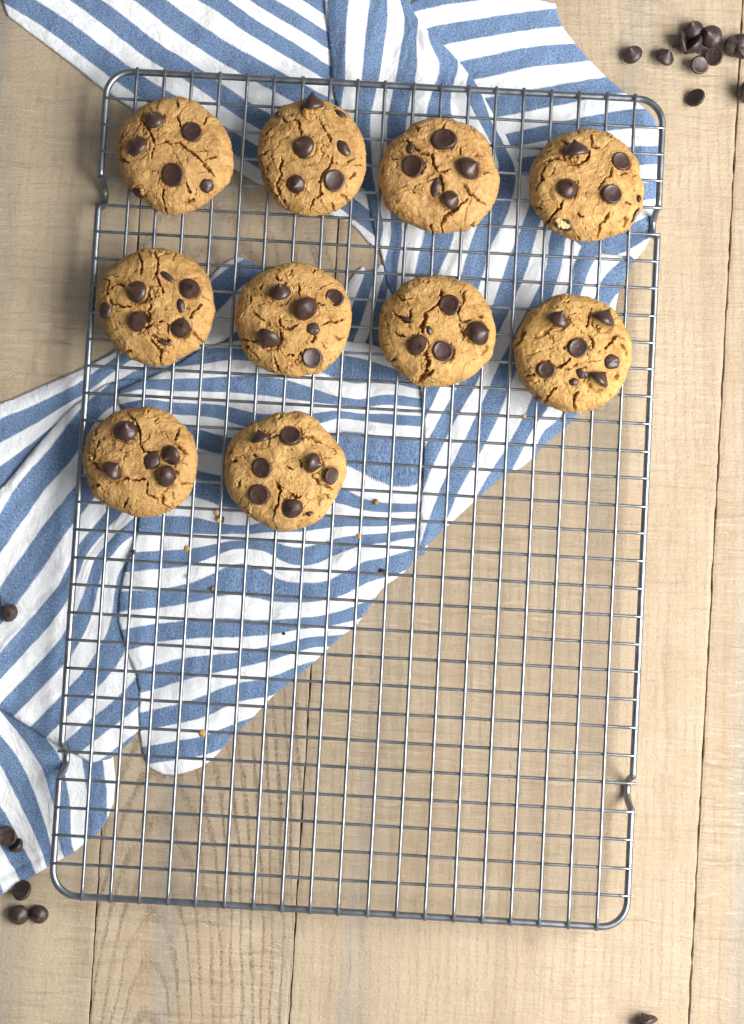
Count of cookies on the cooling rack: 10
